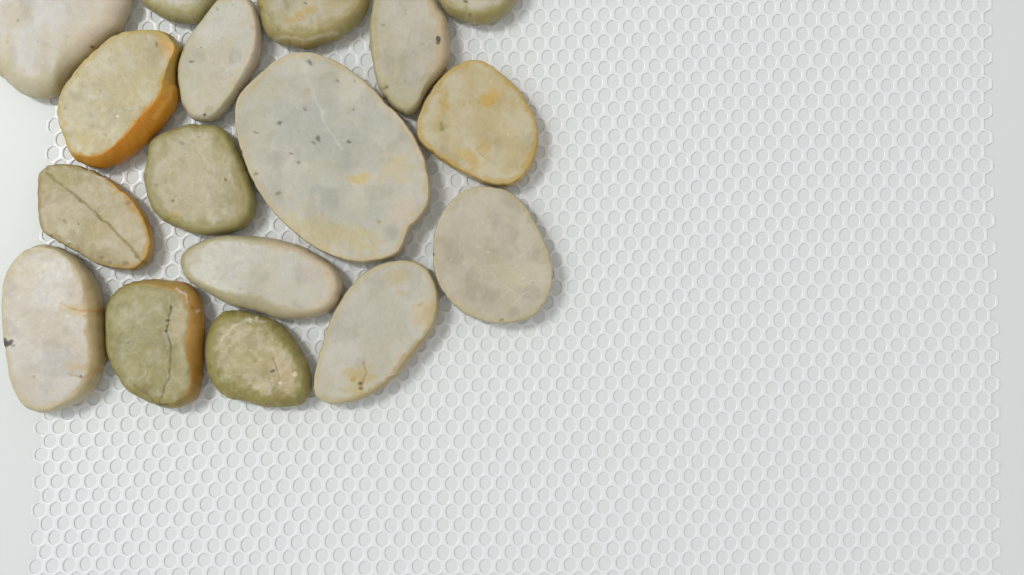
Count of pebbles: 17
